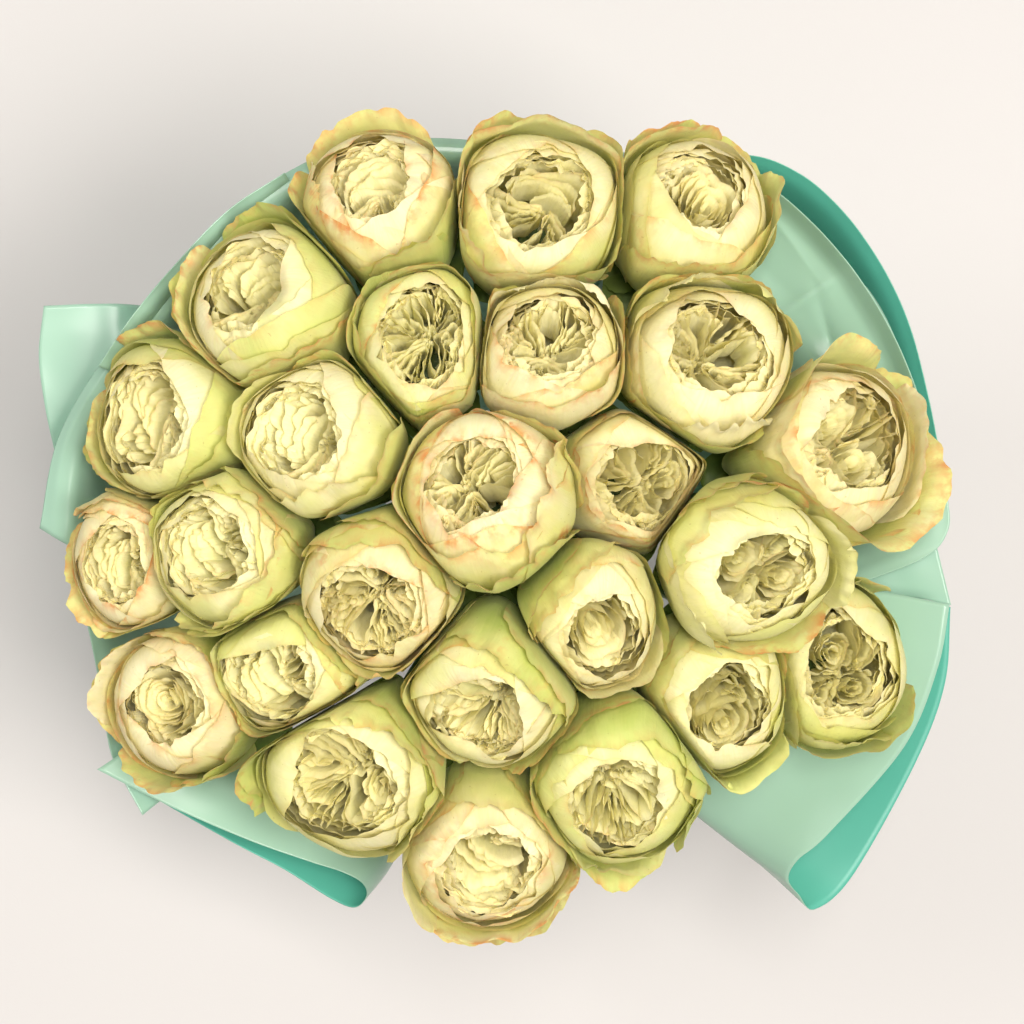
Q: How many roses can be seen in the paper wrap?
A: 25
